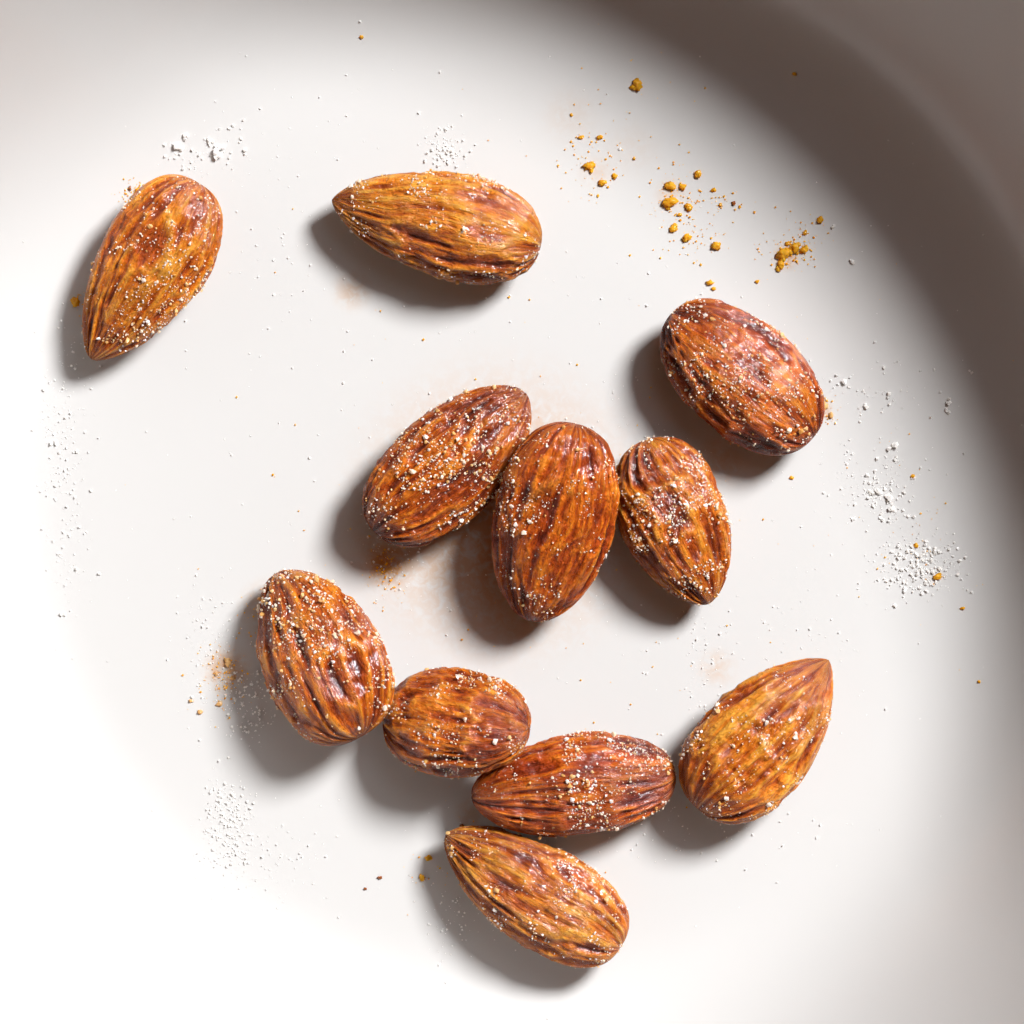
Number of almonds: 11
